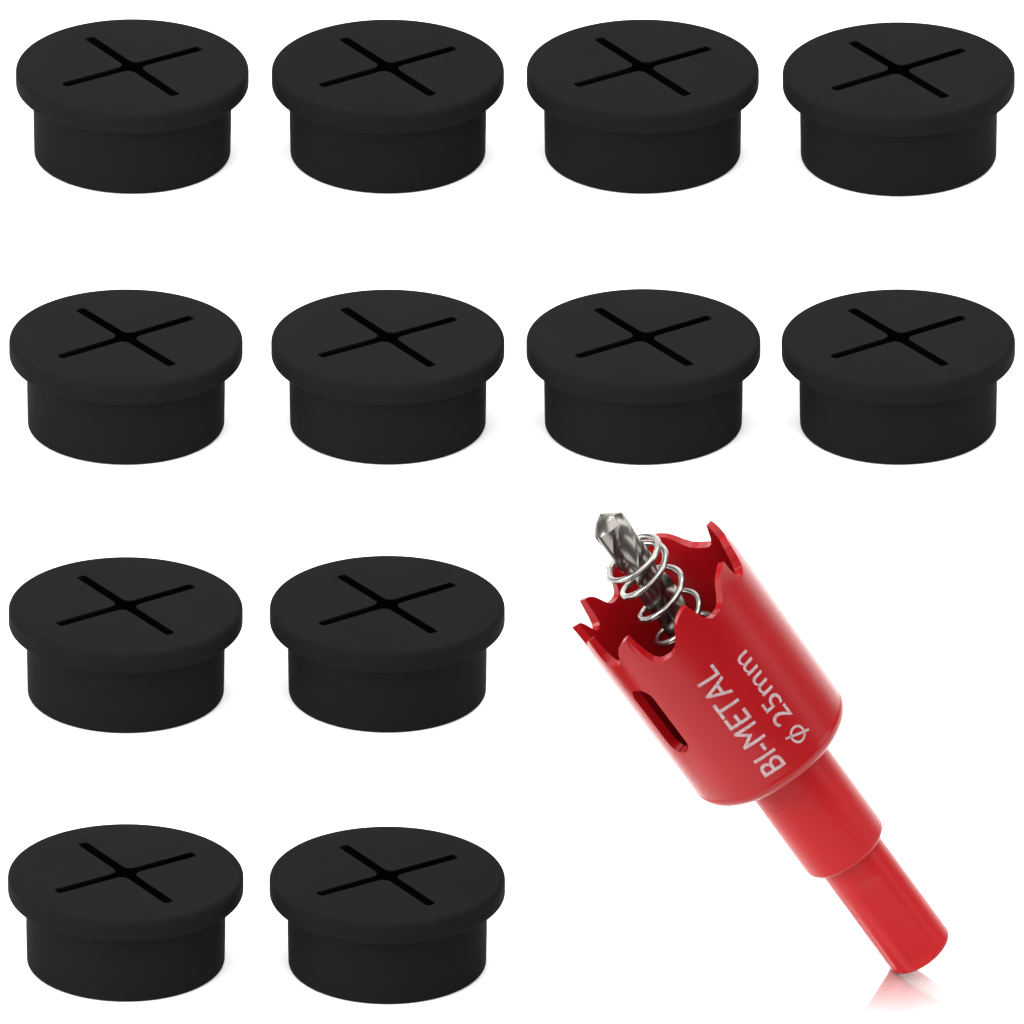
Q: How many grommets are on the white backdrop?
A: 12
